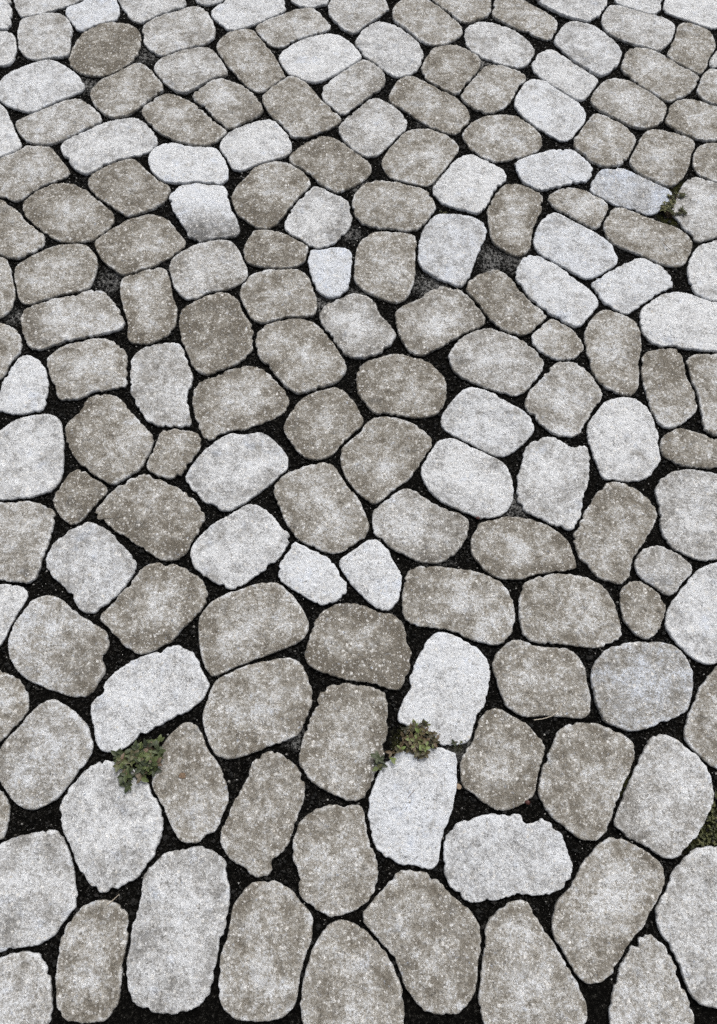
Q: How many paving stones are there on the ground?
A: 166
